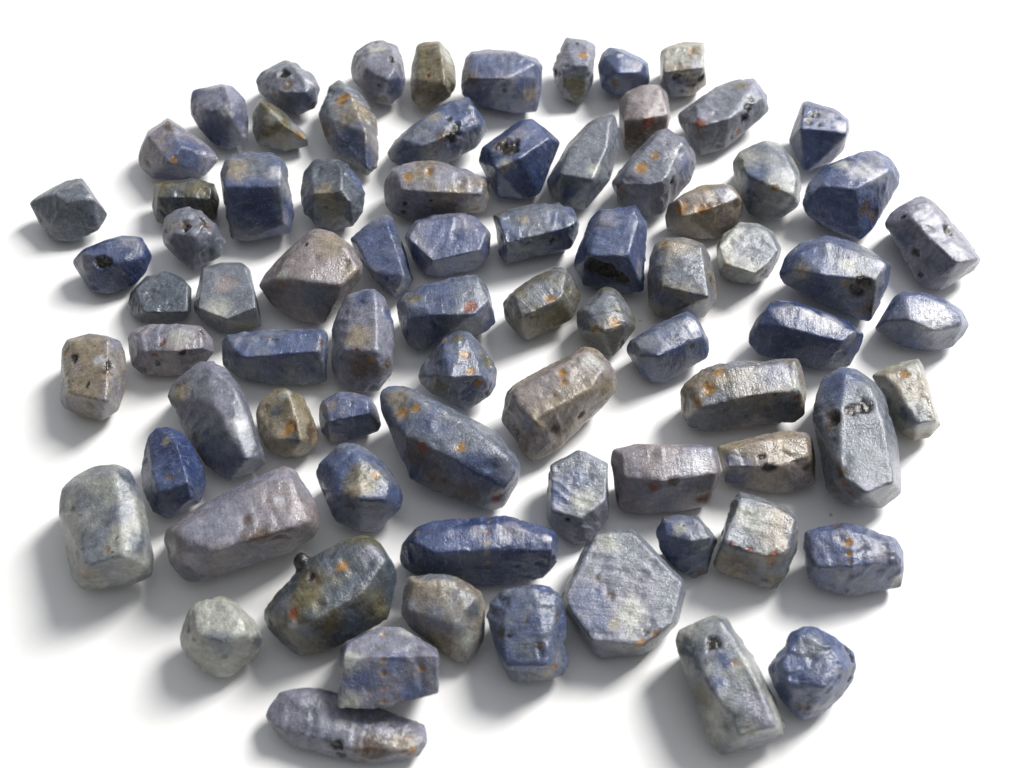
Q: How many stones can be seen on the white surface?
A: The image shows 78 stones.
